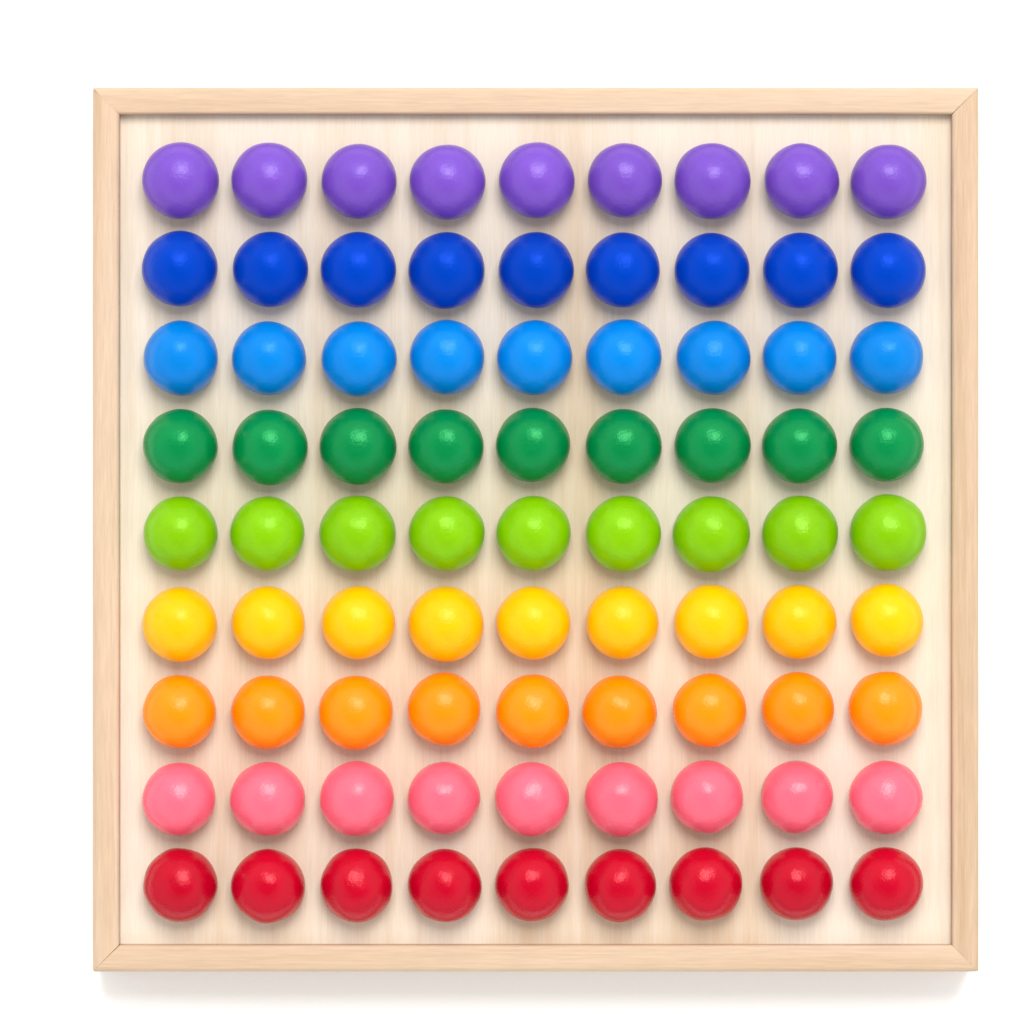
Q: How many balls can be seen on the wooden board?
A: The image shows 81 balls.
